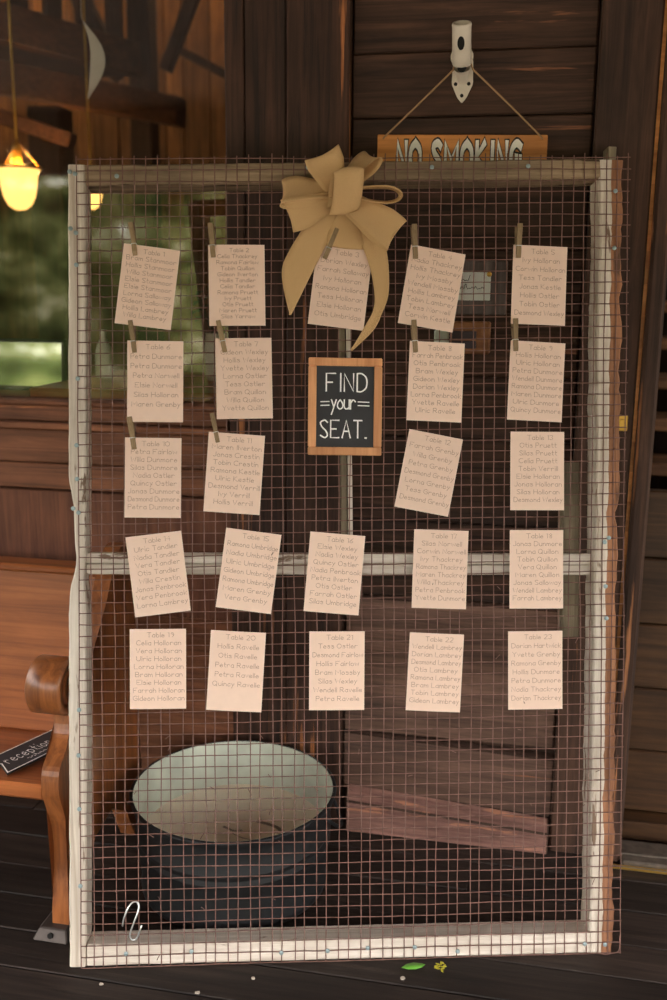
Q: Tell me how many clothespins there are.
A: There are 11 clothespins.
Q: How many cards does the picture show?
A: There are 23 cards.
